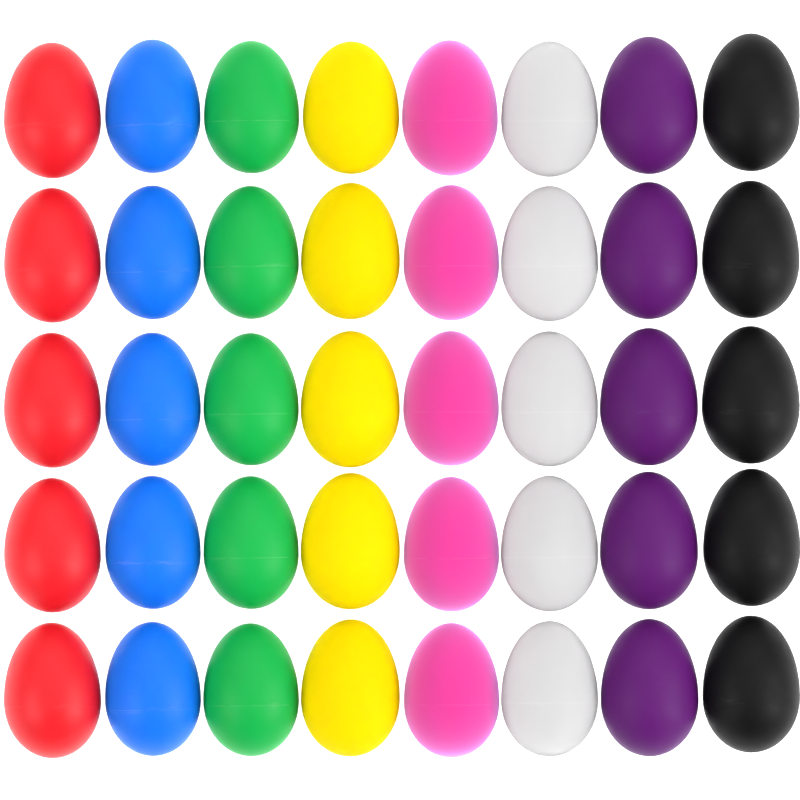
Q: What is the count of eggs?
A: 40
